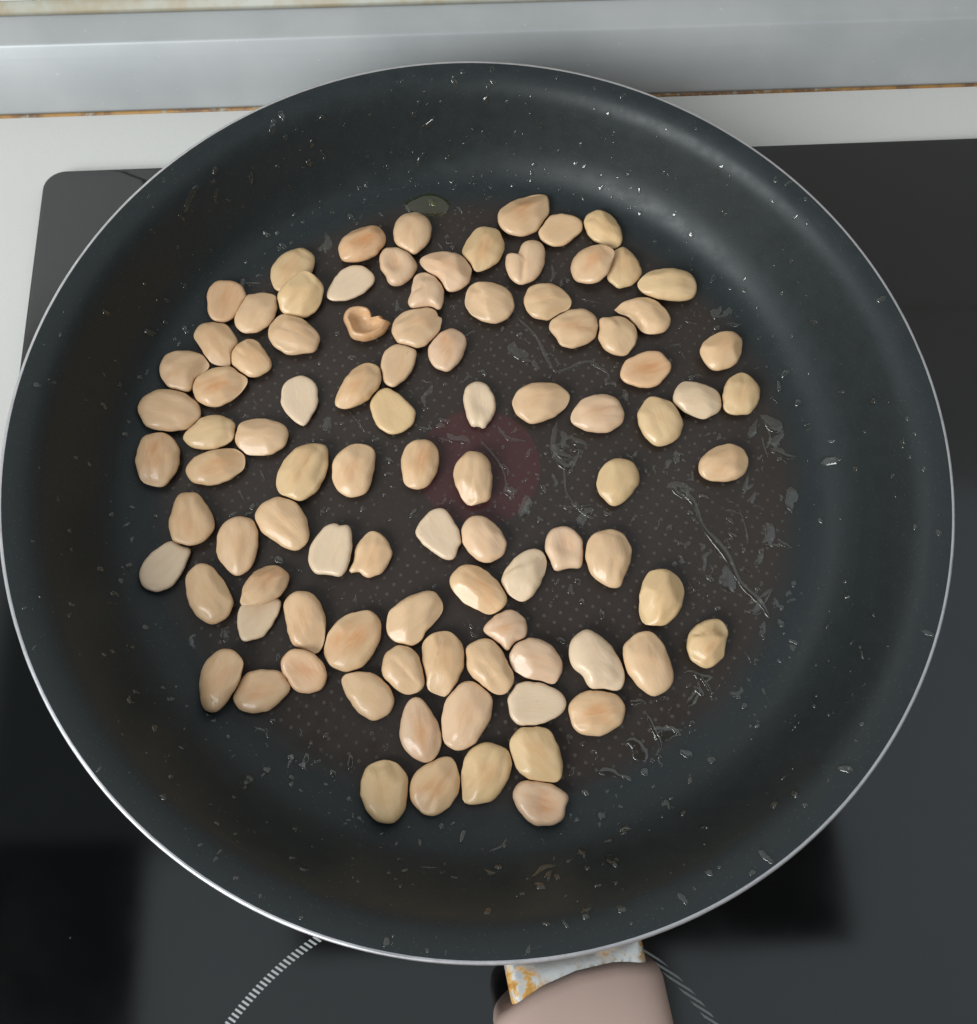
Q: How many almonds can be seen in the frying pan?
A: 94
